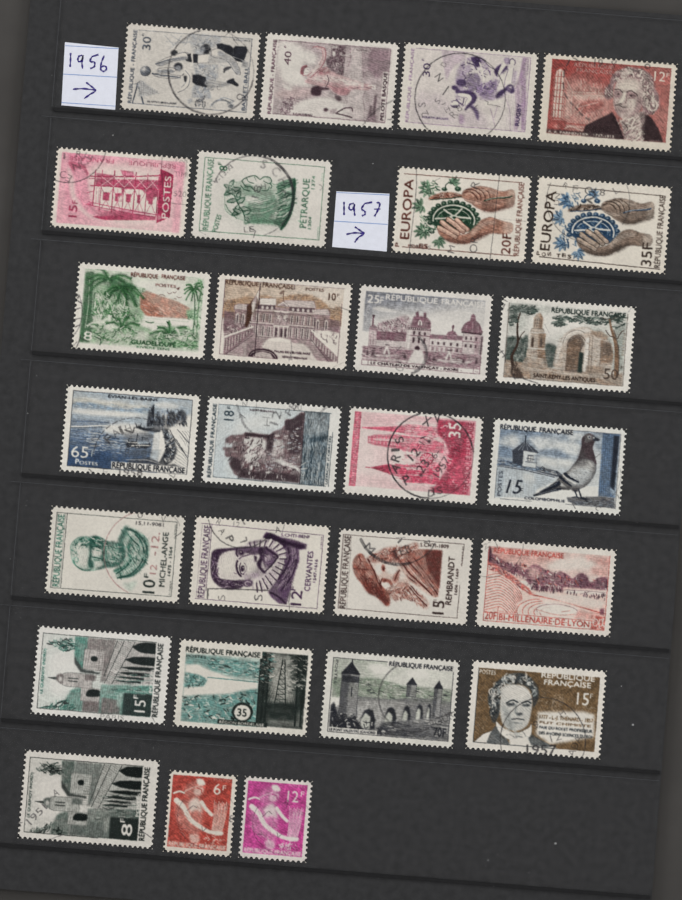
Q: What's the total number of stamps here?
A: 27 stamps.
